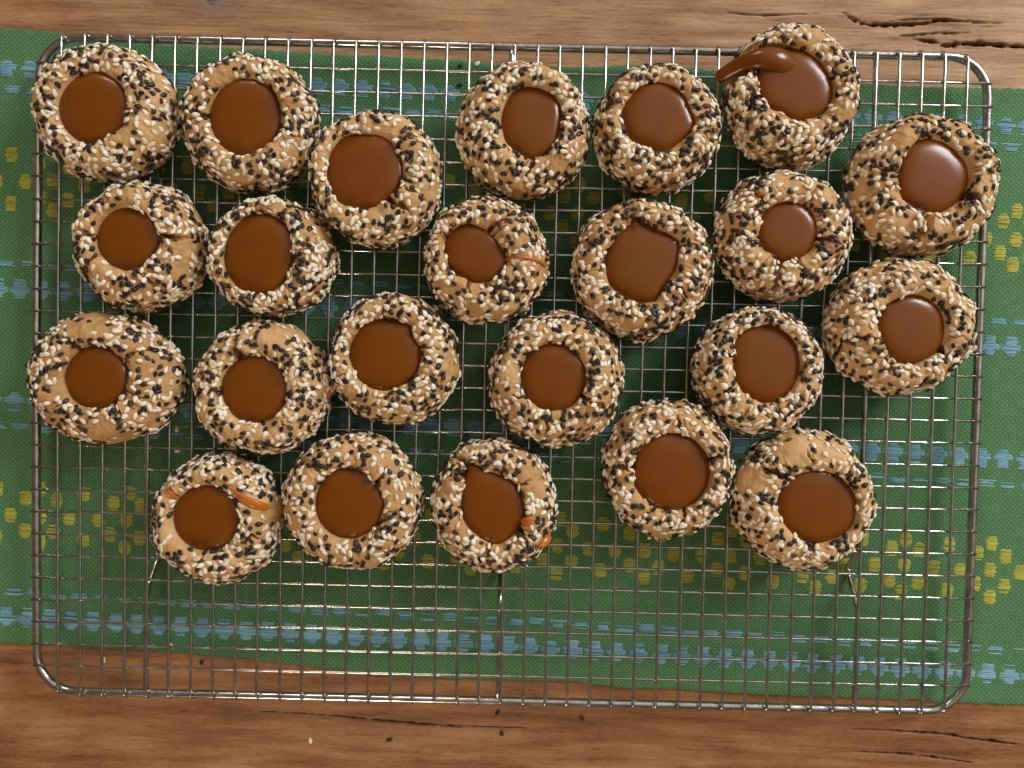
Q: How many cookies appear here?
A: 23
